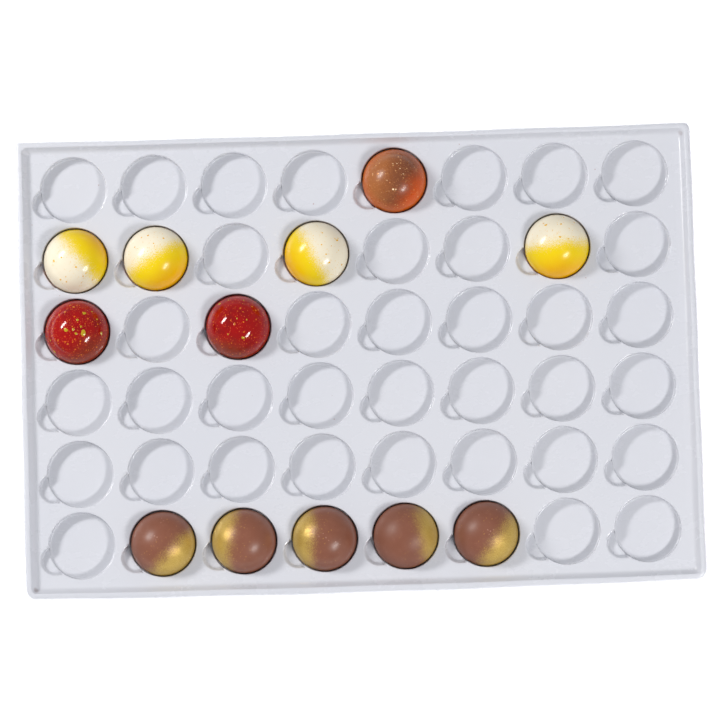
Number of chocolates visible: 12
